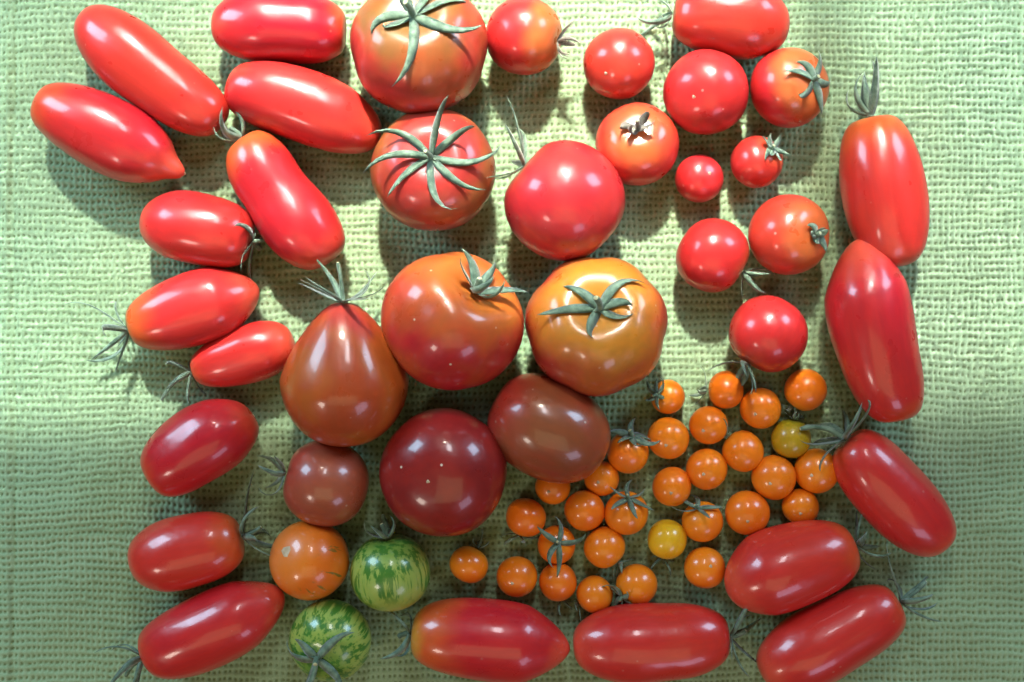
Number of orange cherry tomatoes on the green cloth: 28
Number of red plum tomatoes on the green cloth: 19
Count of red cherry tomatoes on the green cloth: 10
